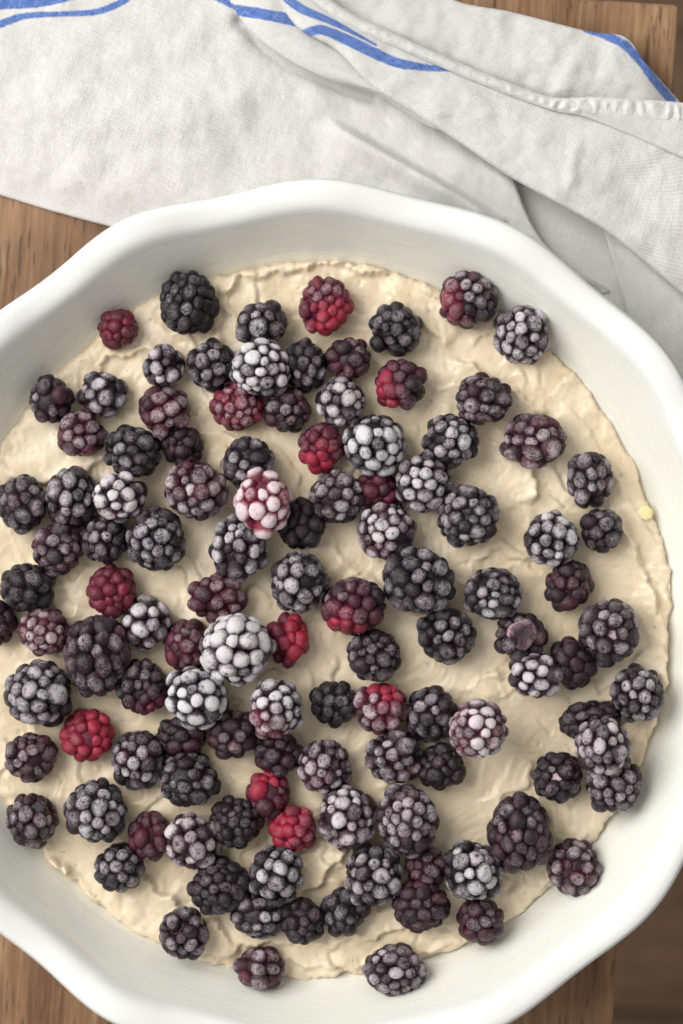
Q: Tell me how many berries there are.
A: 115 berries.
